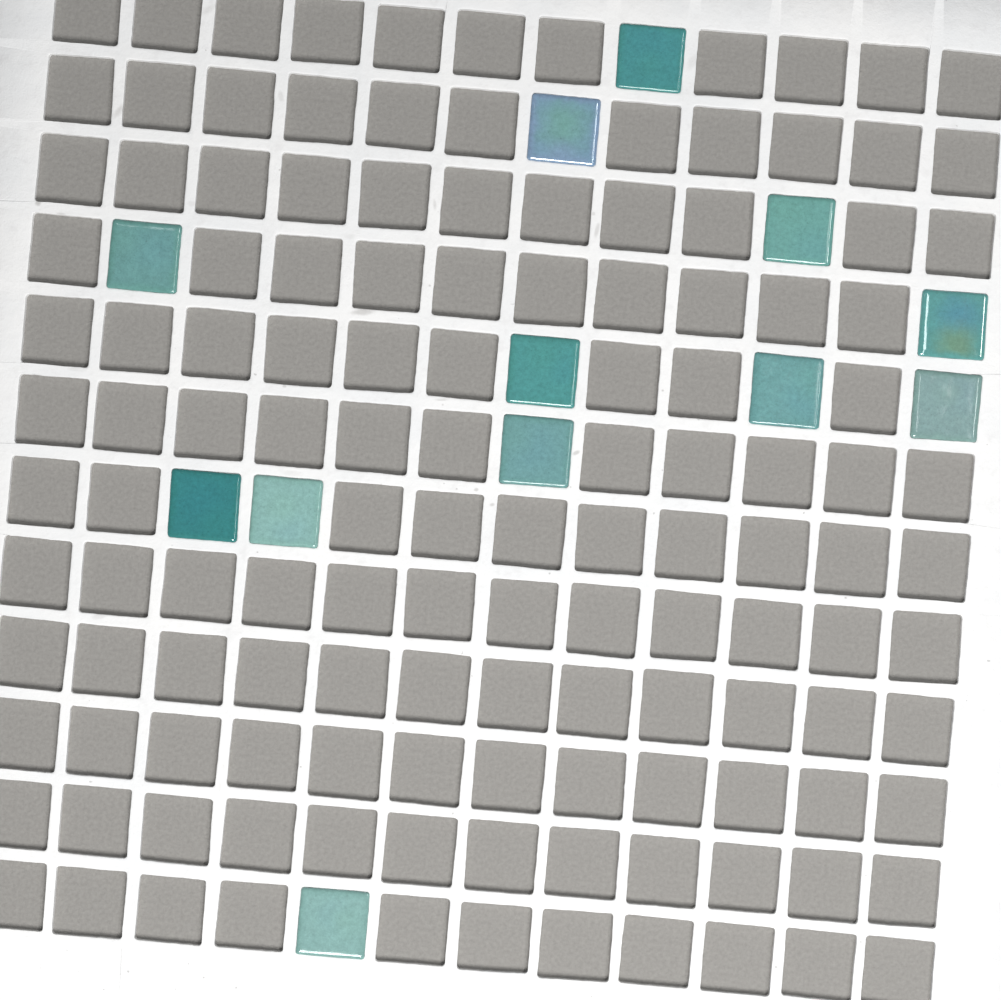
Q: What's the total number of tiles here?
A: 12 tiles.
